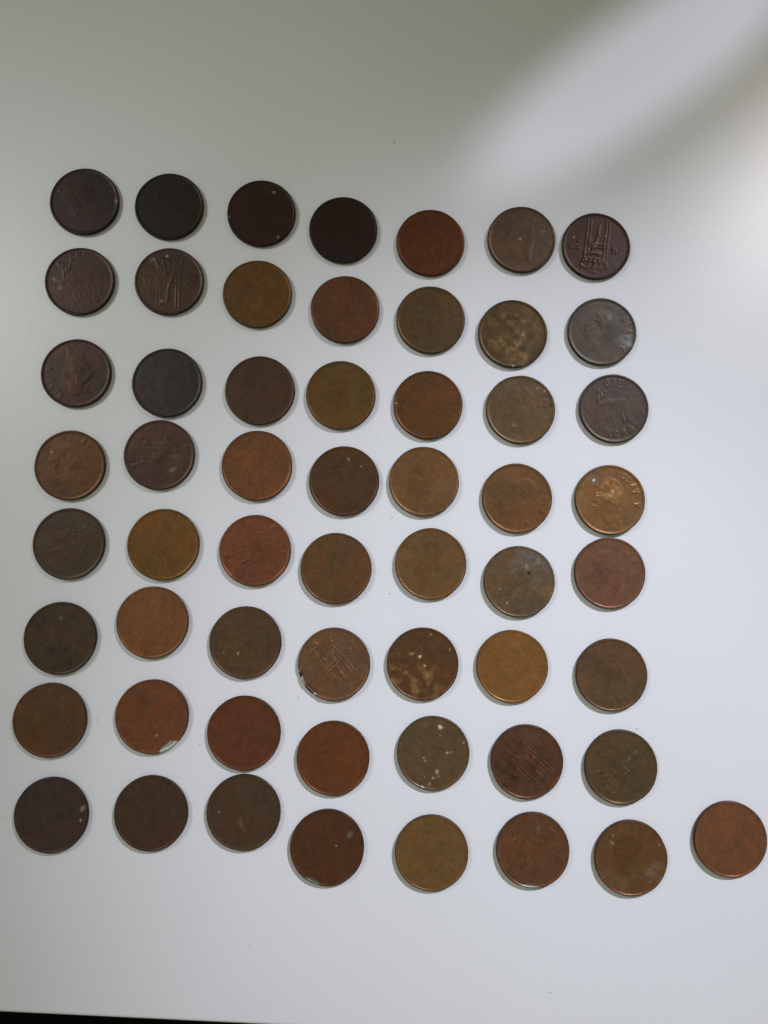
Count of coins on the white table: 57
